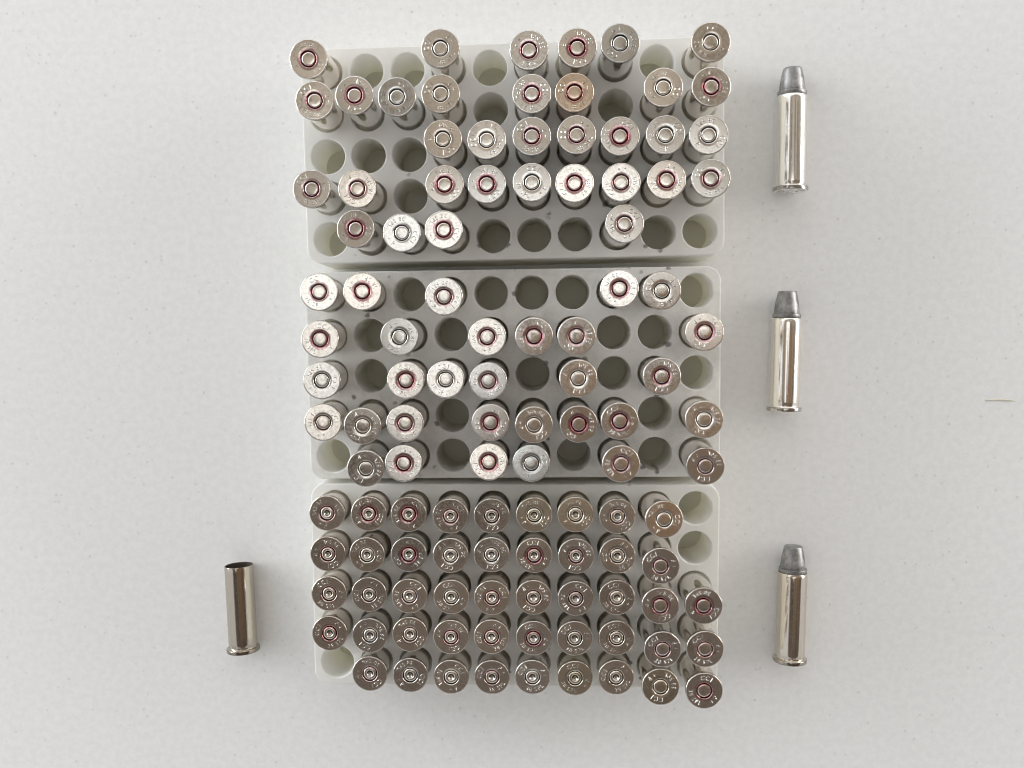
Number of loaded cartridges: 76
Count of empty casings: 40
